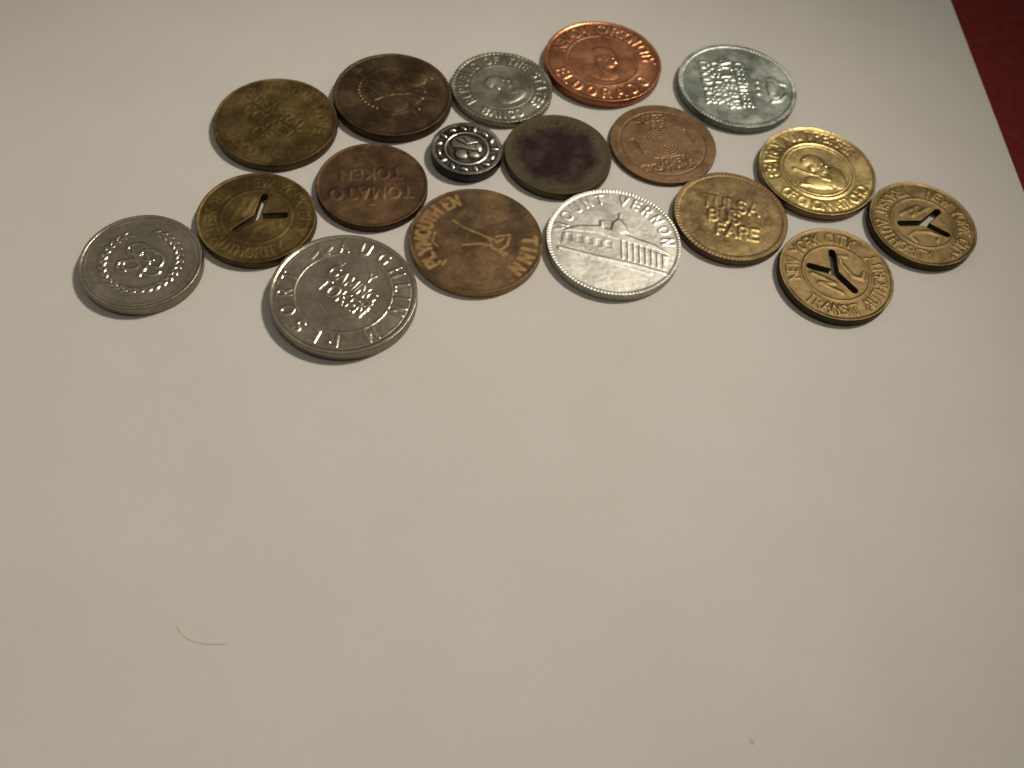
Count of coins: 18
